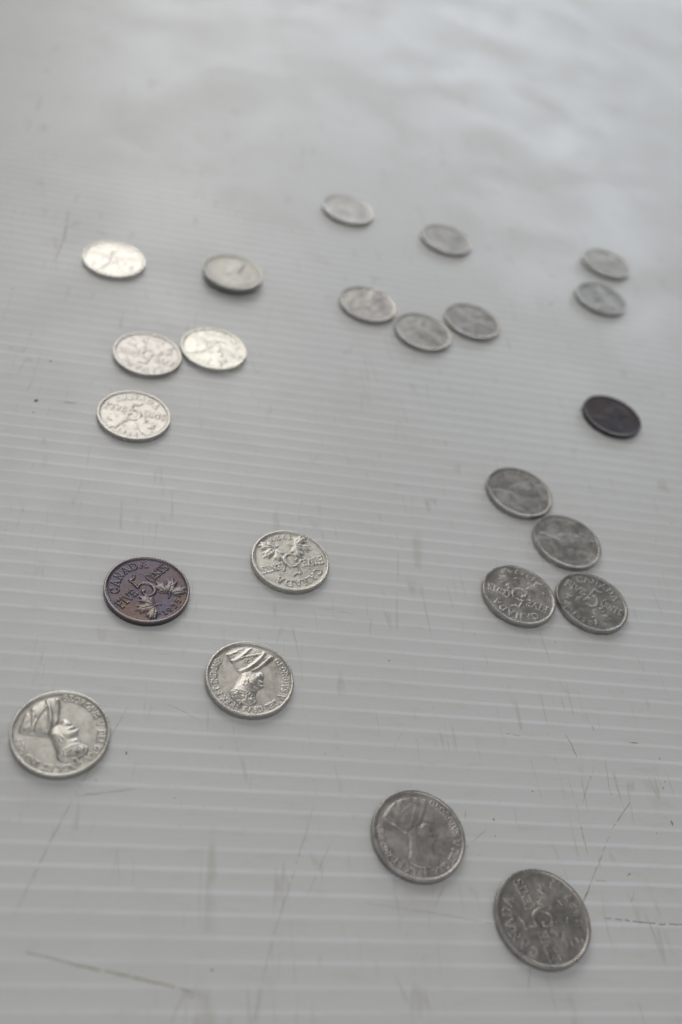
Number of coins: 23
